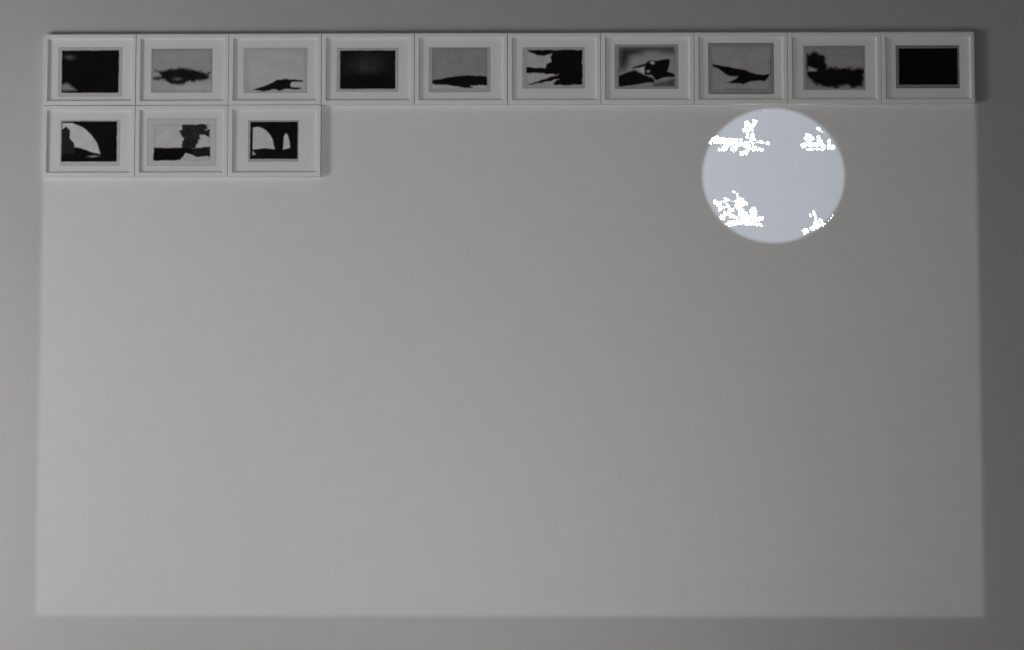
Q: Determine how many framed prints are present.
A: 13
